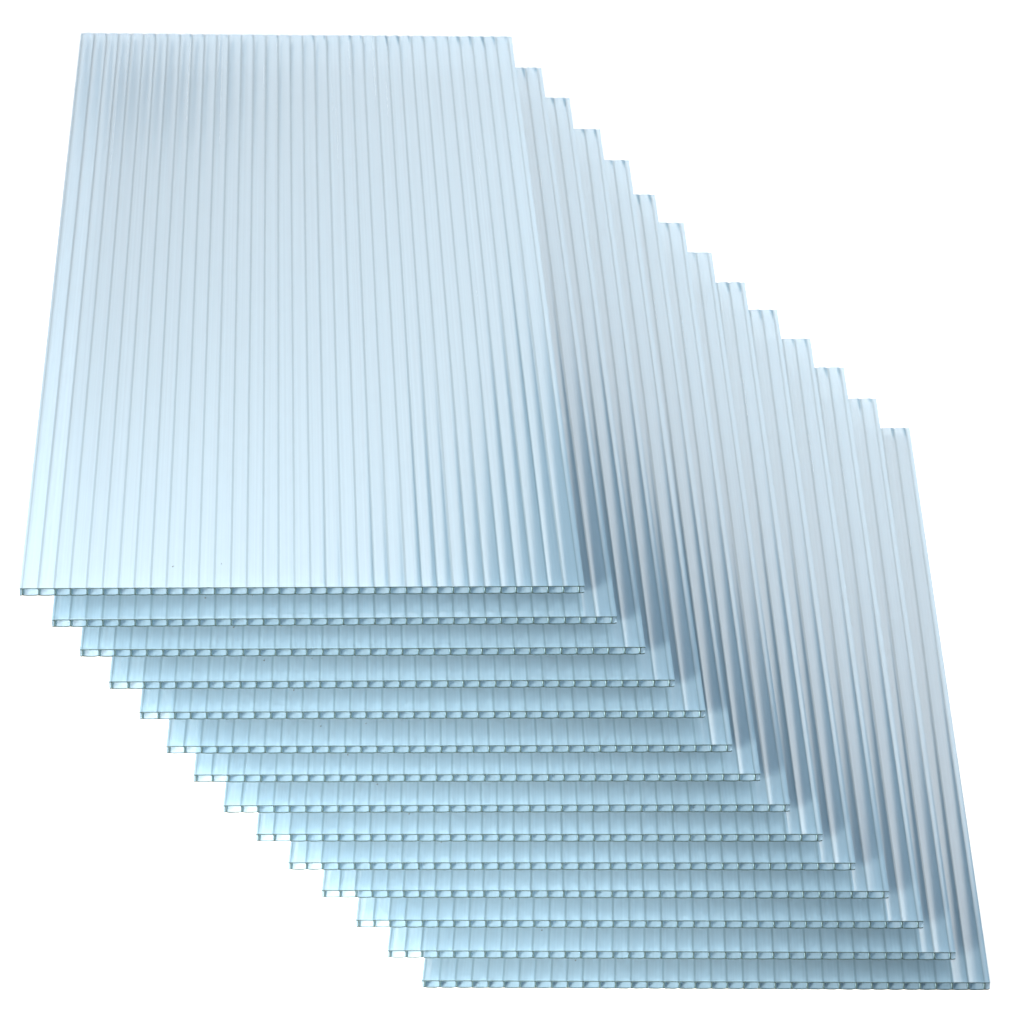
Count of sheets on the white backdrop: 14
